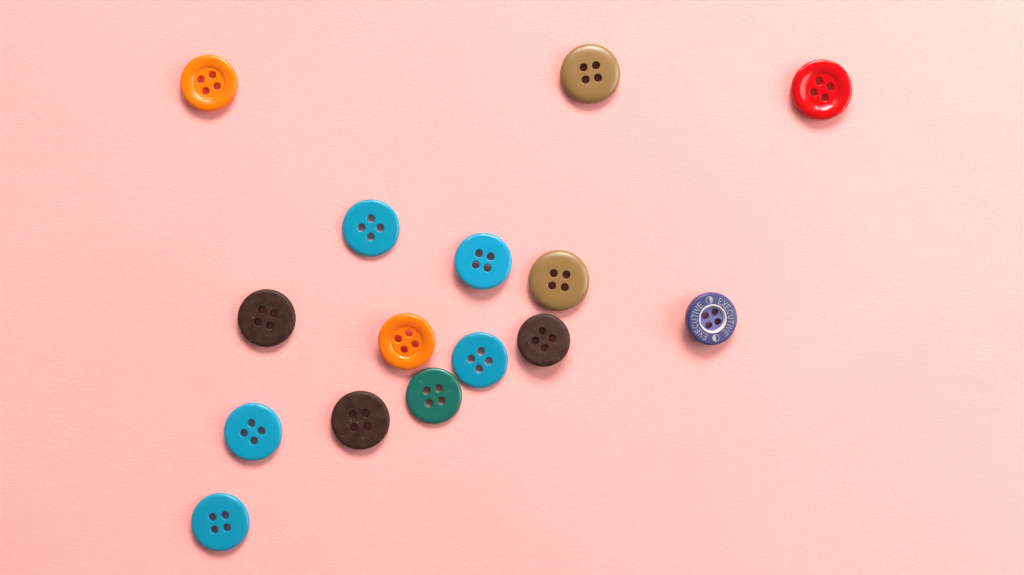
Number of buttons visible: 15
